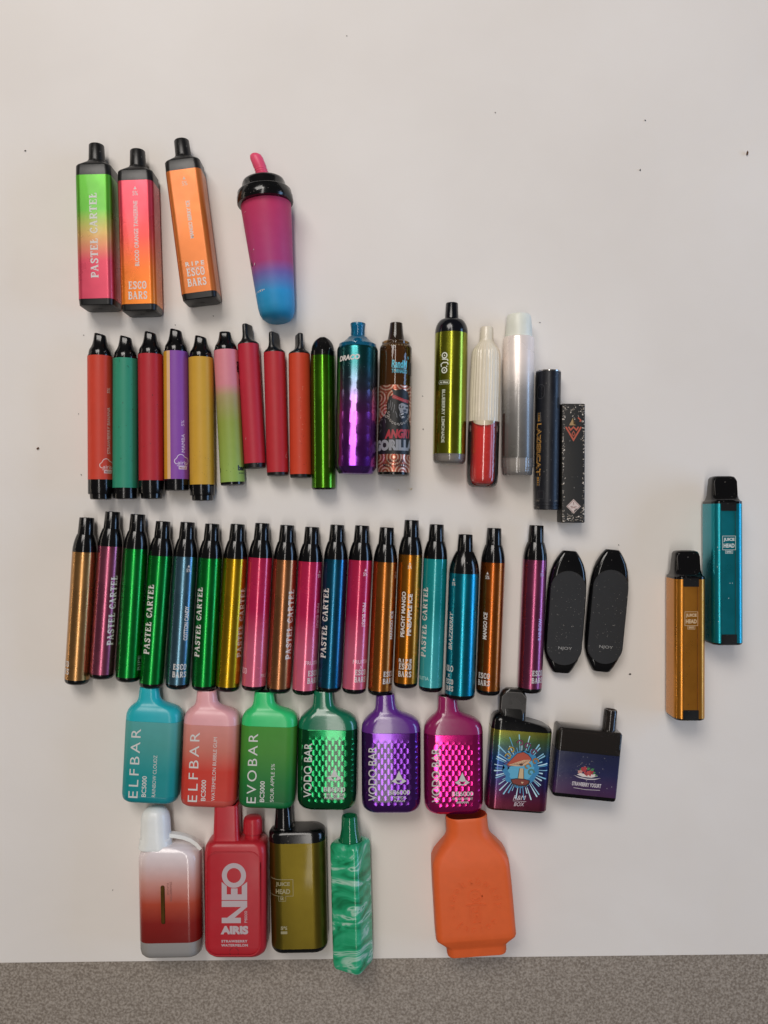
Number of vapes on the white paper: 55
